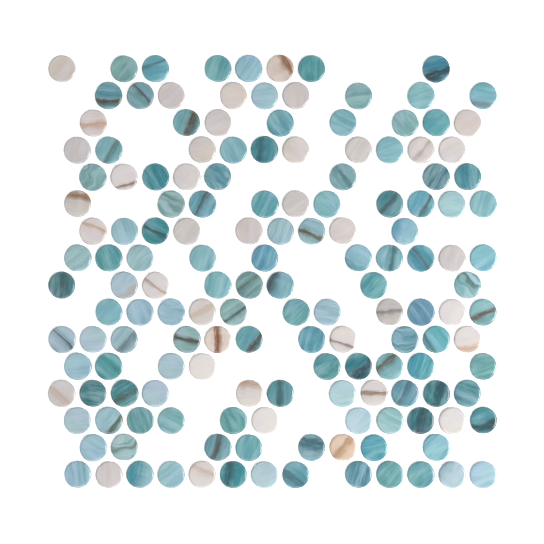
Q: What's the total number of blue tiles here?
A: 115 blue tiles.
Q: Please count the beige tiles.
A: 39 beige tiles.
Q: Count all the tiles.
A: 154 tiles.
